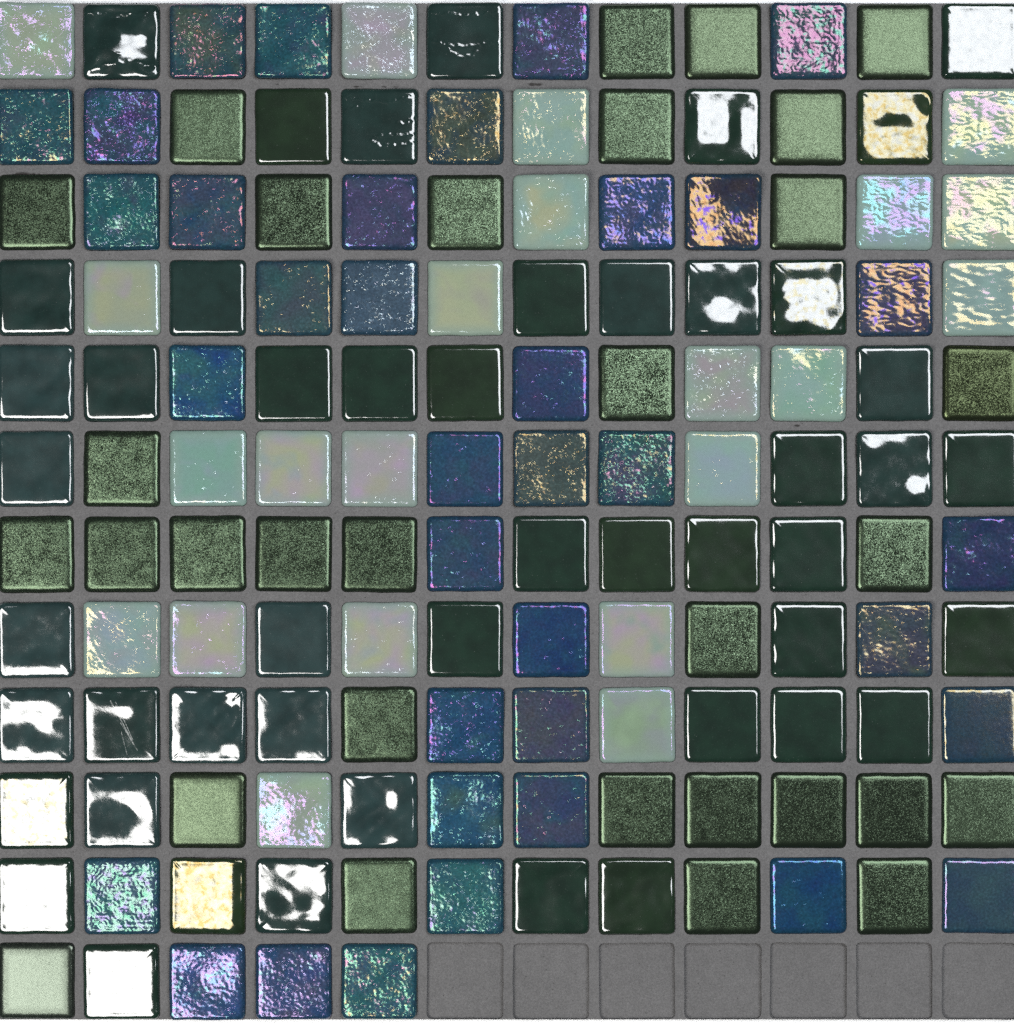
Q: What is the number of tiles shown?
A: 137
